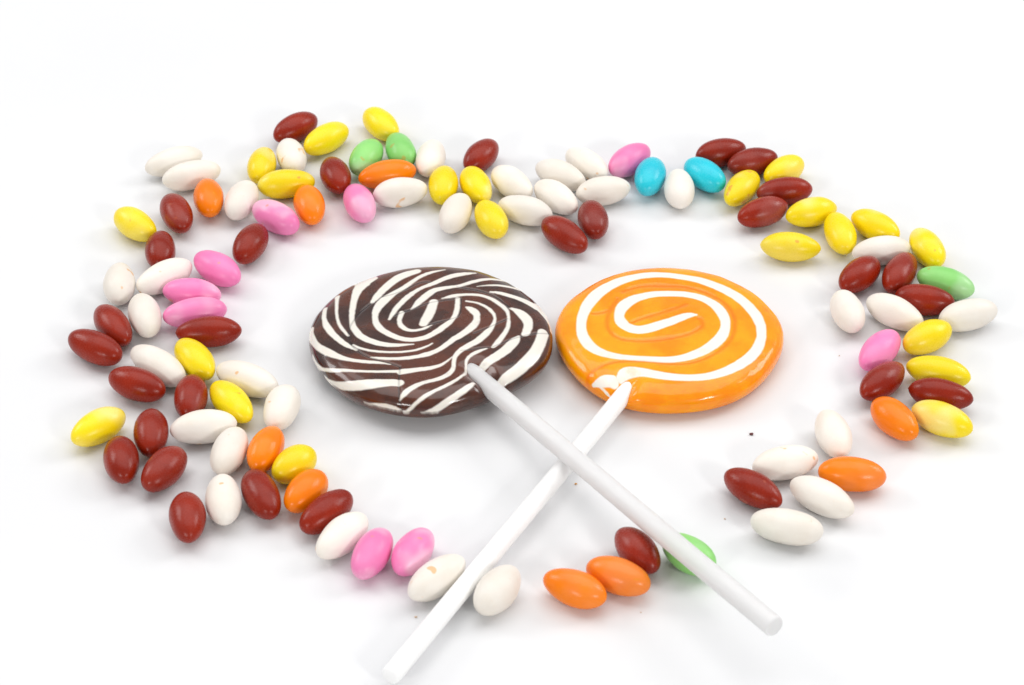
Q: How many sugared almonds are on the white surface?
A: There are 110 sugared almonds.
